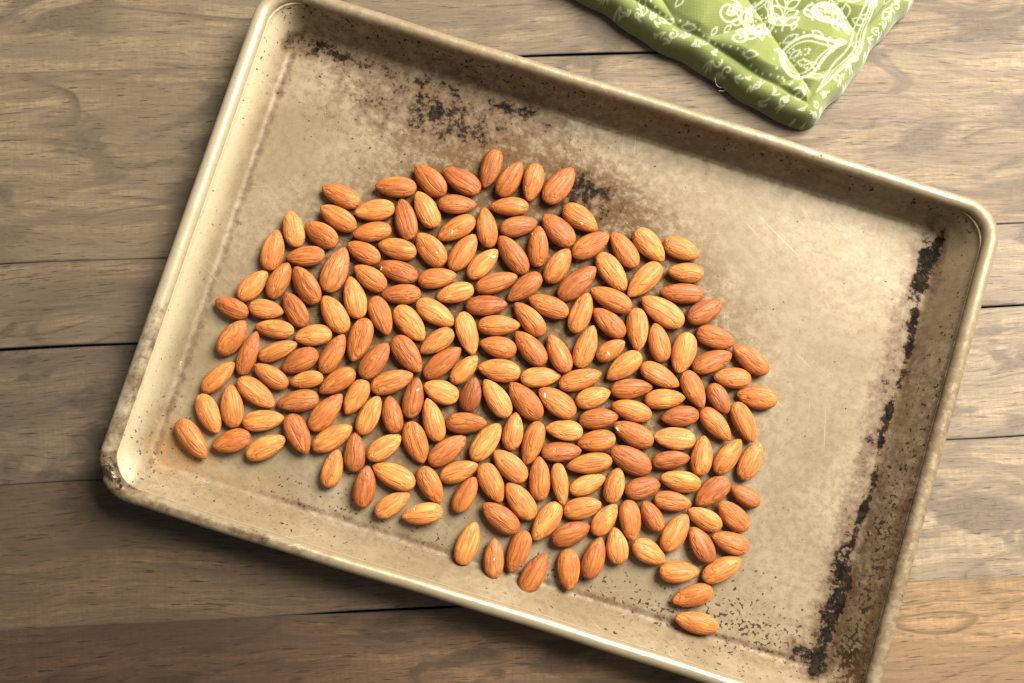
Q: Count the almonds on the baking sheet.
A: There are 200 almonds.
